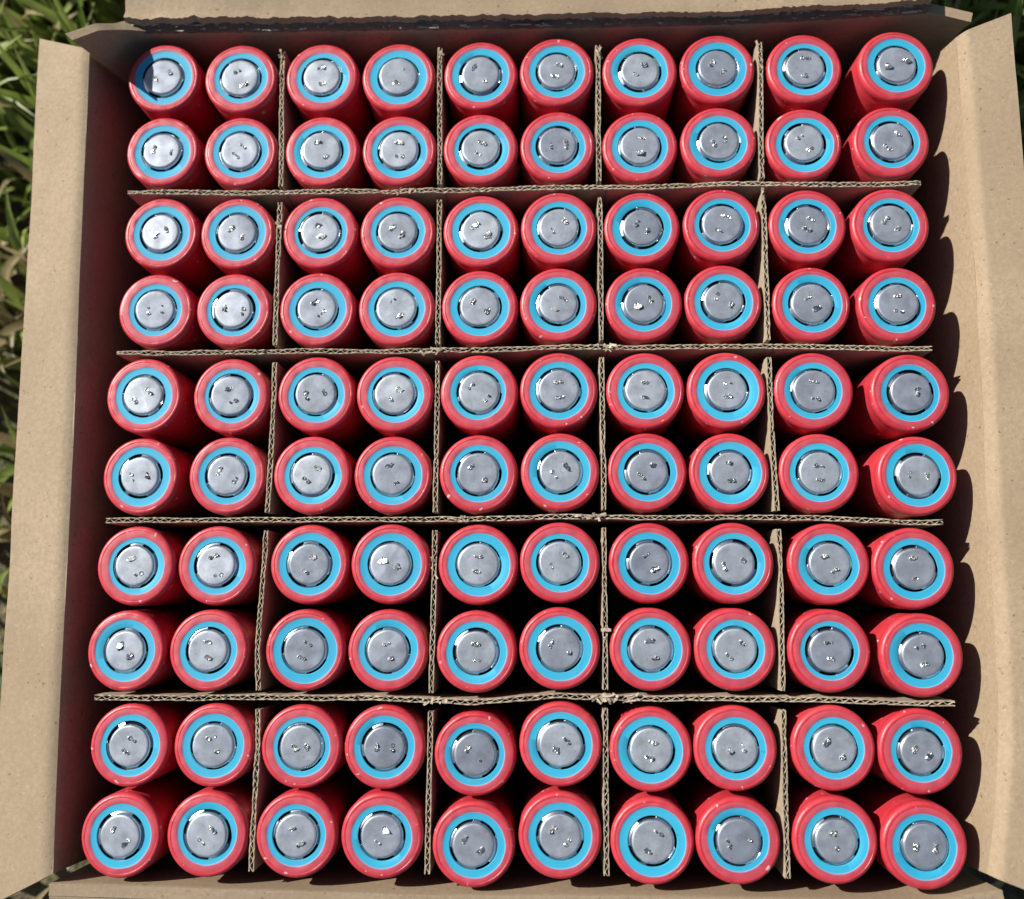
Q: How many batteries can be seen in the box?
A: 100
